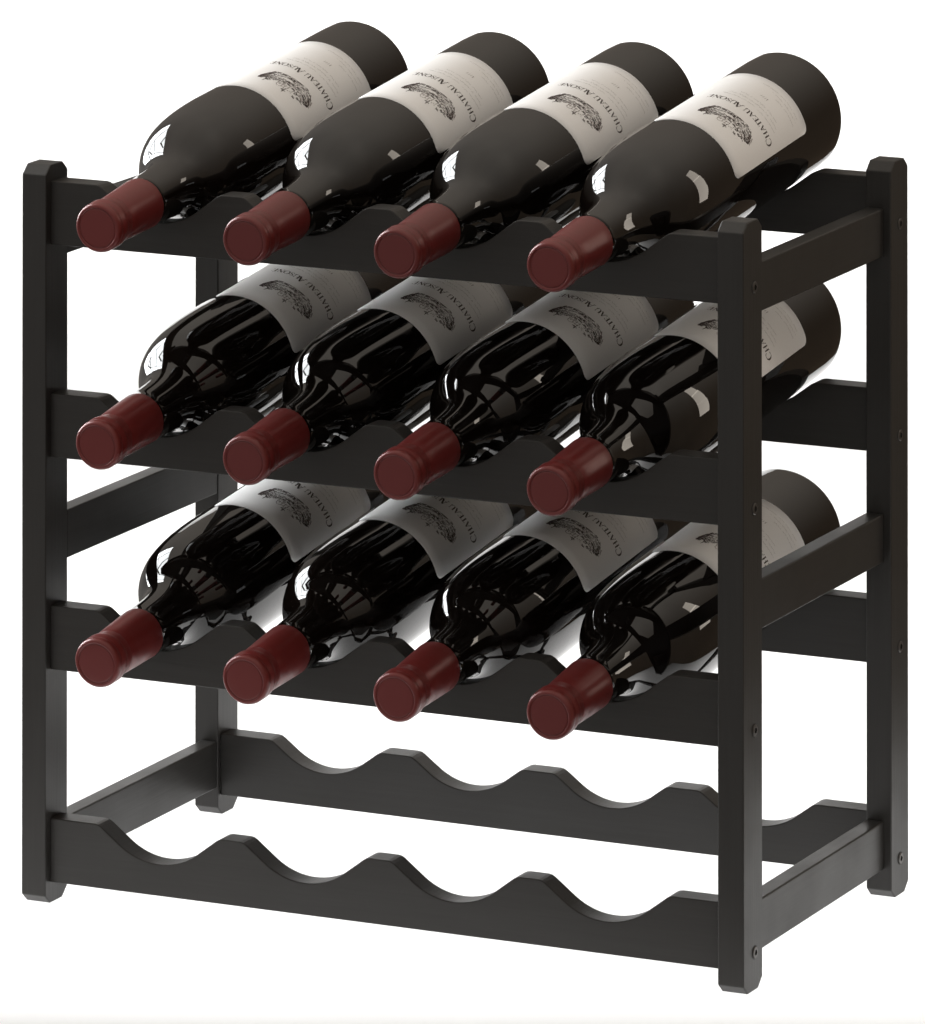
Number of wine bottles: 12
